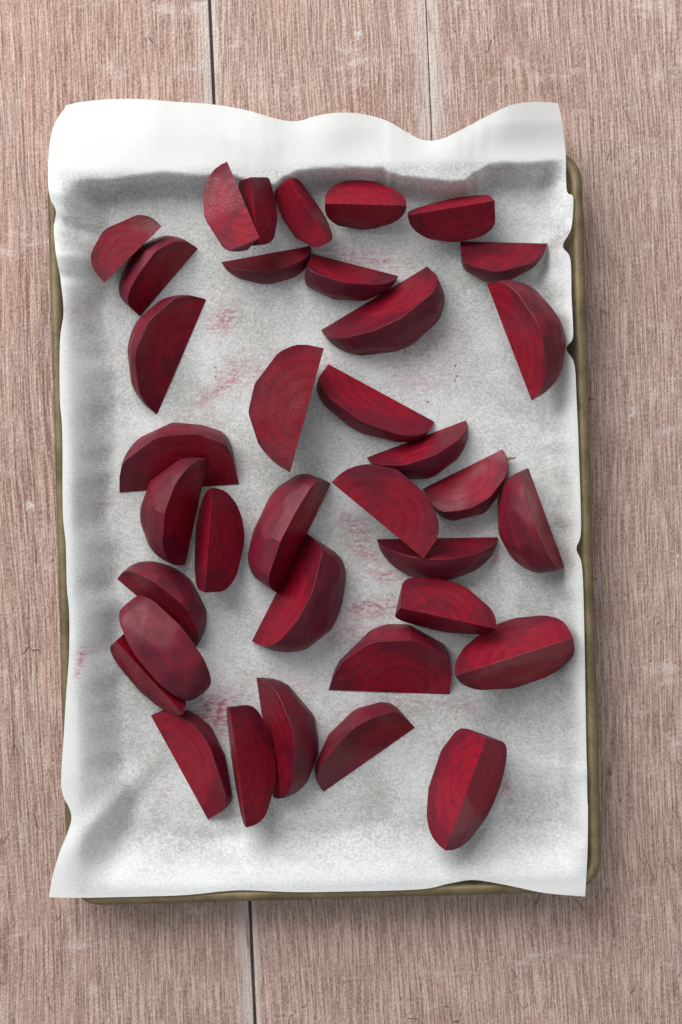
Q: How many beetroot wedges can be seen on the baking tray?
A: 36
